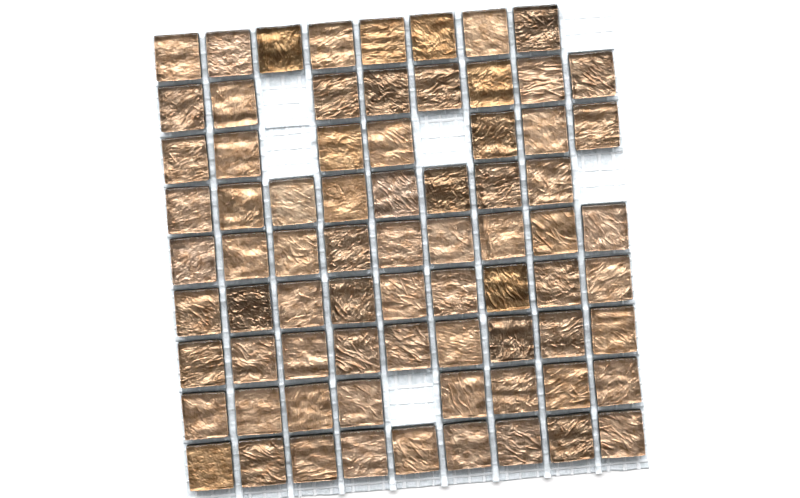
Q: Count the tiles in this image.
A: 75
